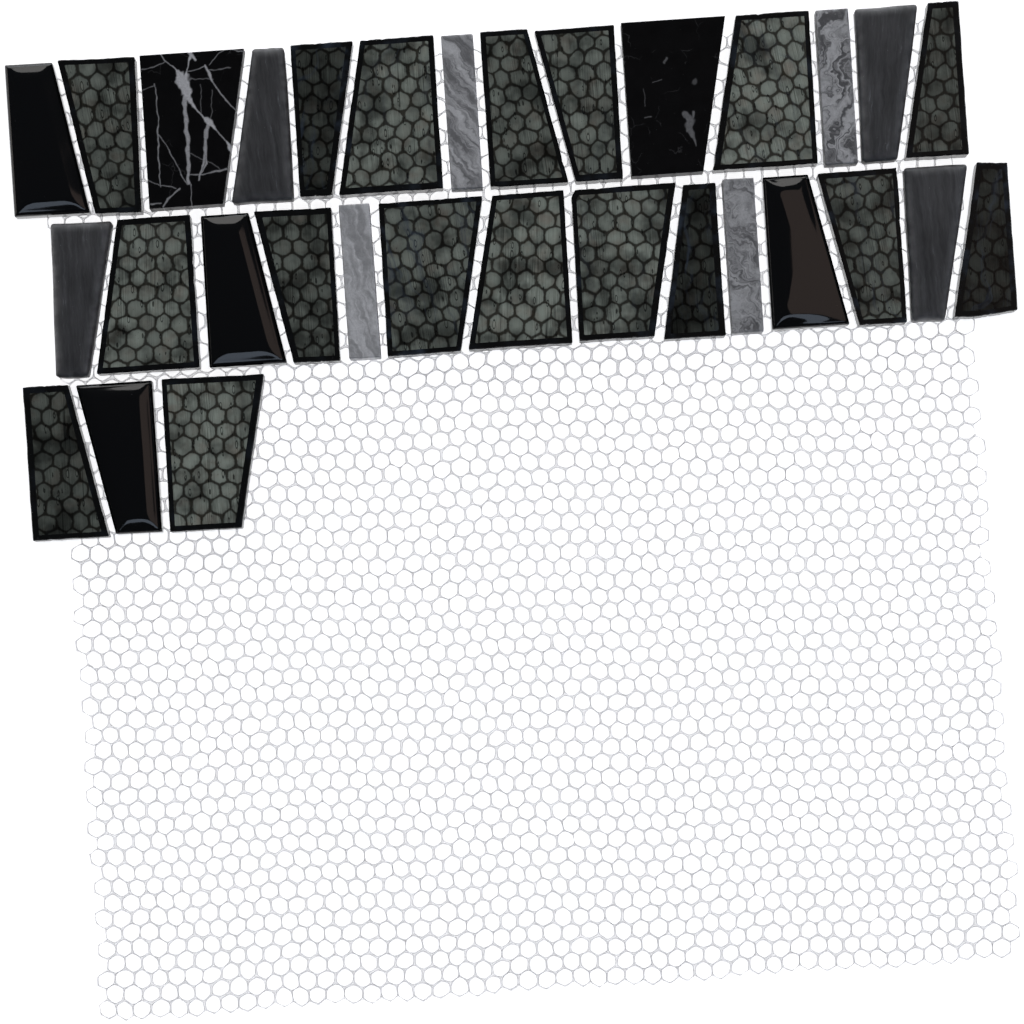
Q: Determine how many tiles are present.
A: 31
